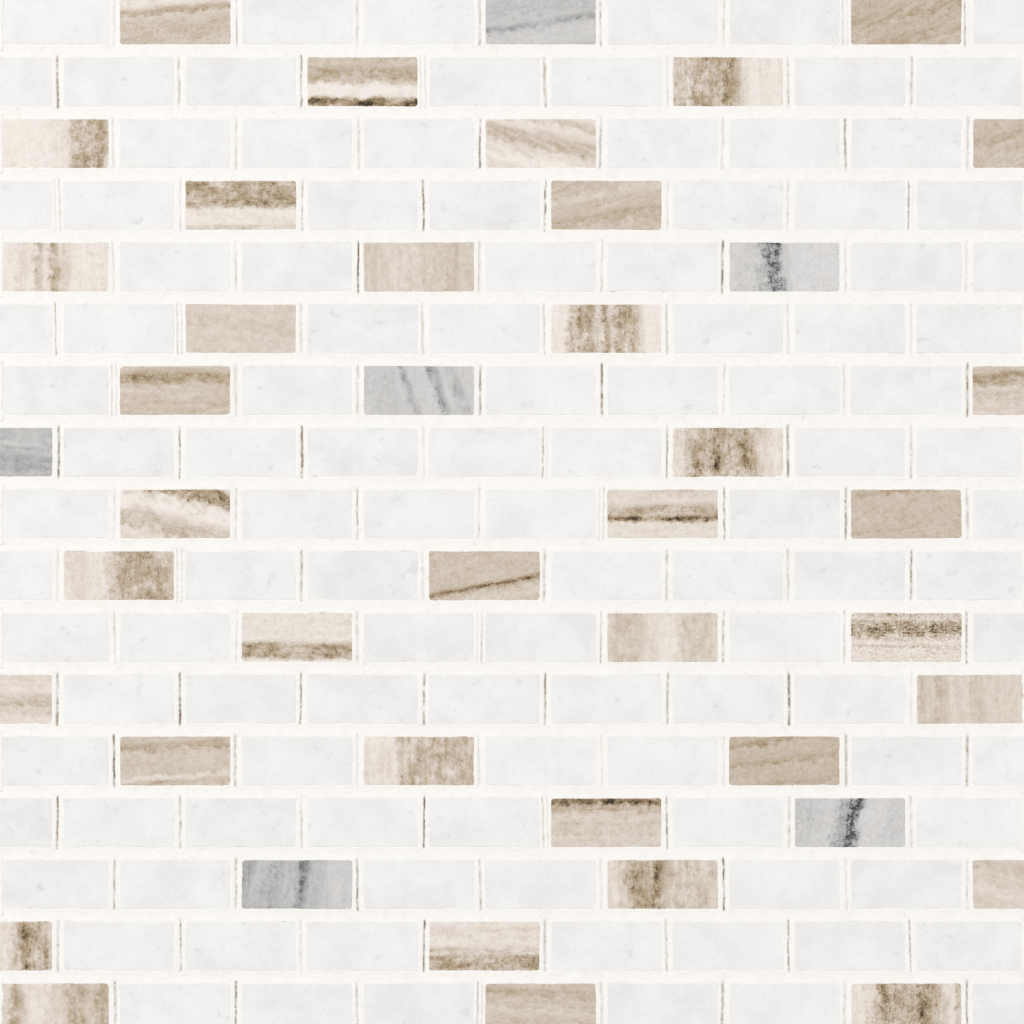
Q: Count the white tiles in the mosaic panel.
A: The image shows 110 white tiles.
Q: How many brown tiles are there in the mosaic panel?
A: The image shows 37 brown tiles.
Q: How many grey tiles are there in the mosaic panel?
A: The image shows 6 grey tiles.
